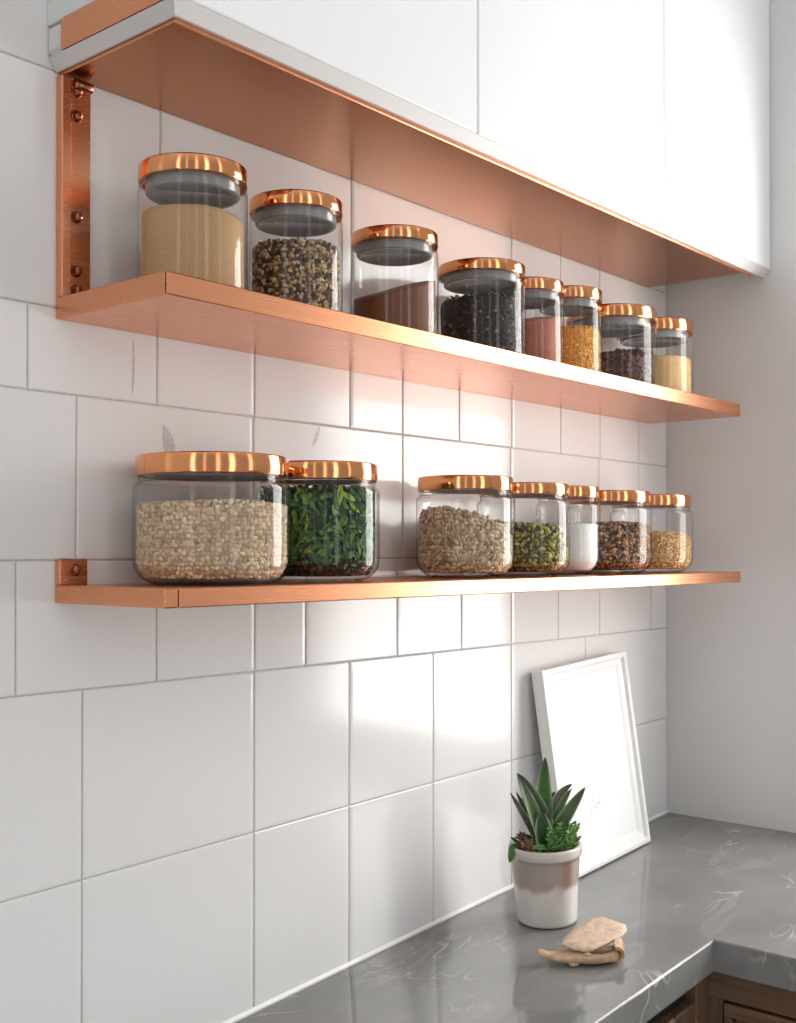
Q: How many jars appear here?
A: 15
